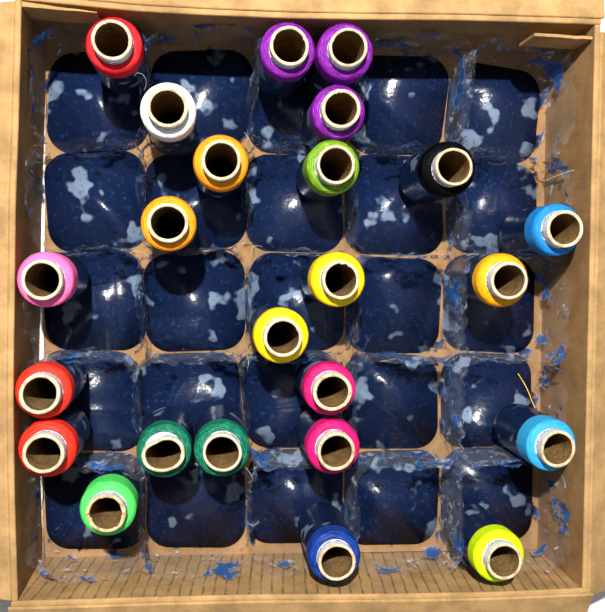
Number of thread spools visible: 24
